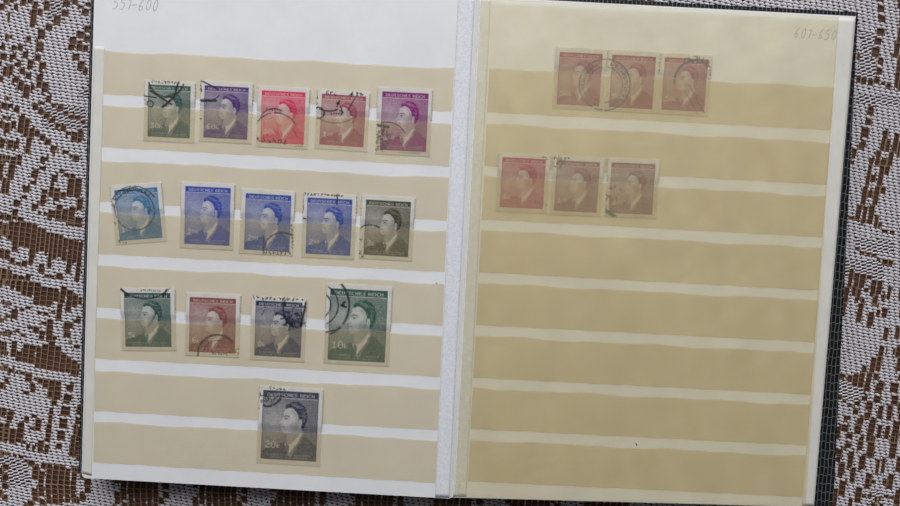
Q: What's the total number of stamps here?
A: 21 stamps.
